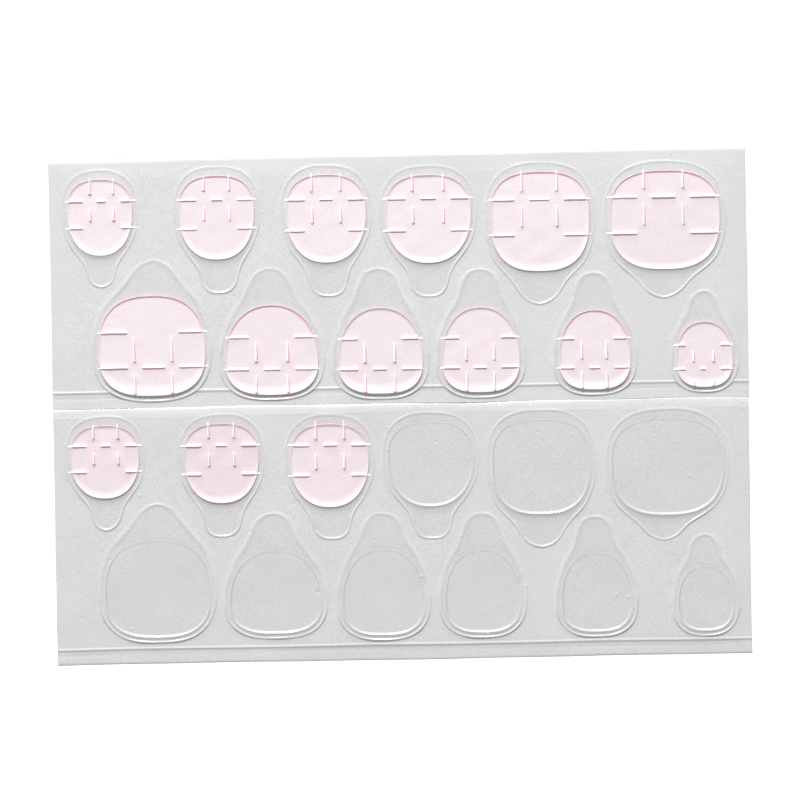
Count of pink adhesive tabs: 15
